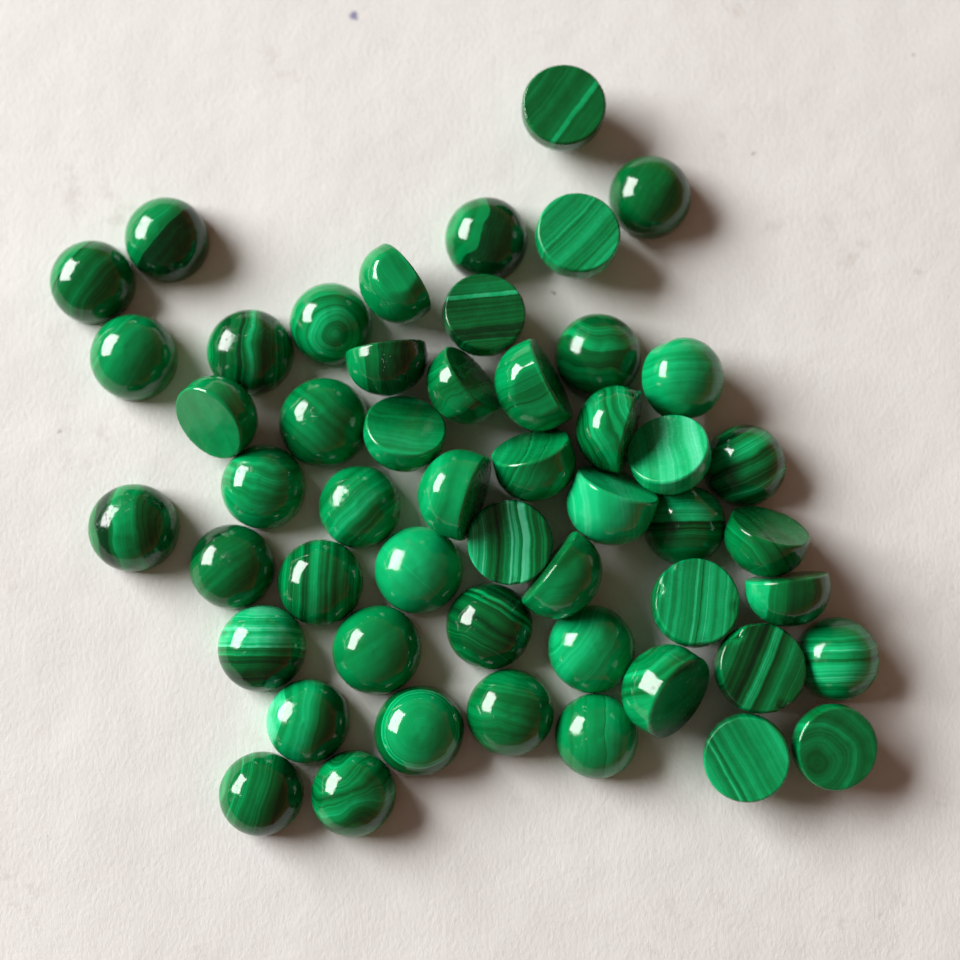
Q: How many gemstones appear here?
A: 52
